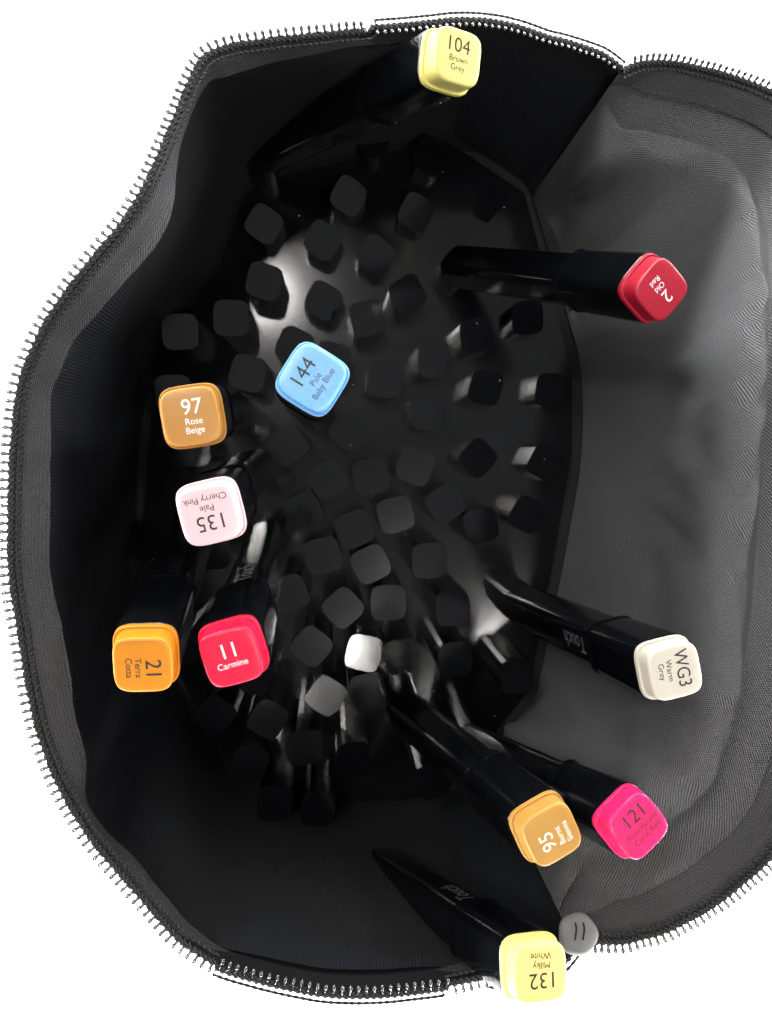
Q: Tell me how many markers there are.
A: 11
